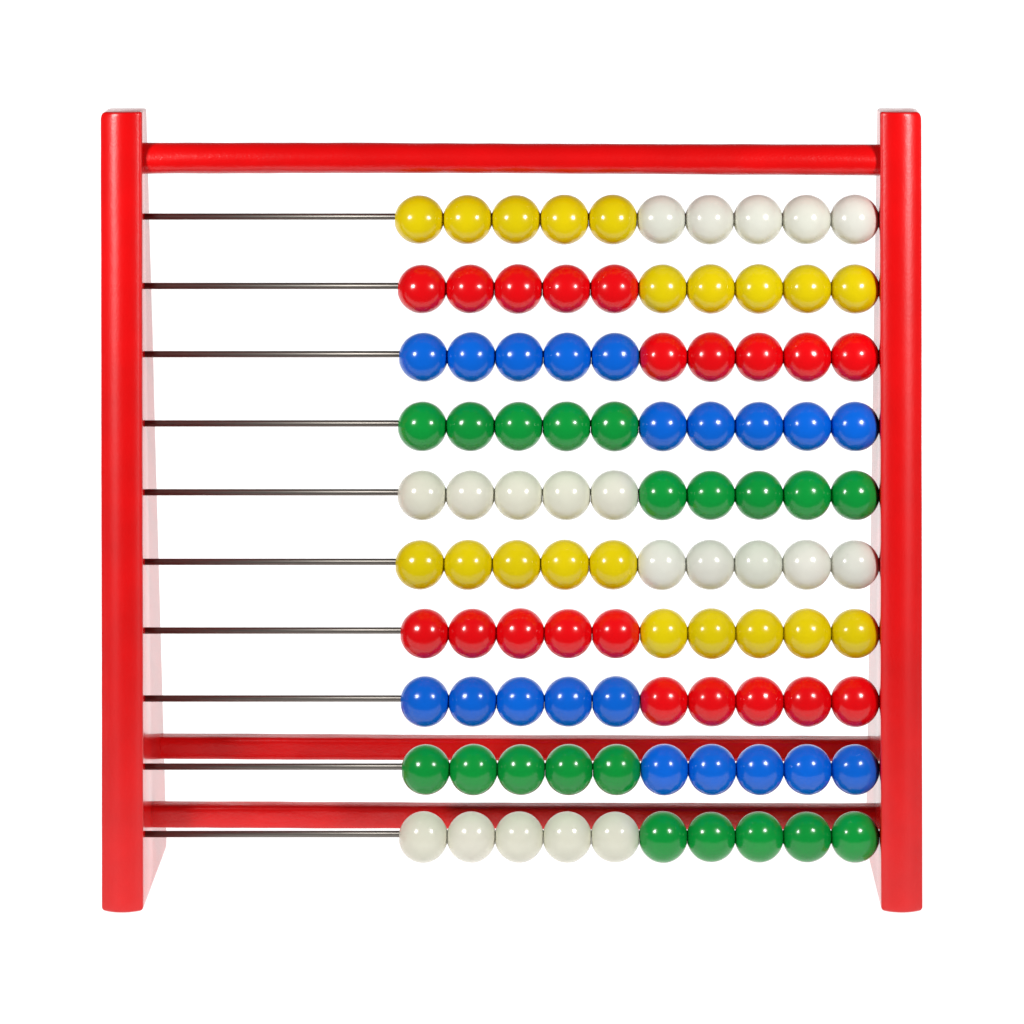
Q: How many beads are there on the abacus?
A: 100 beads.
